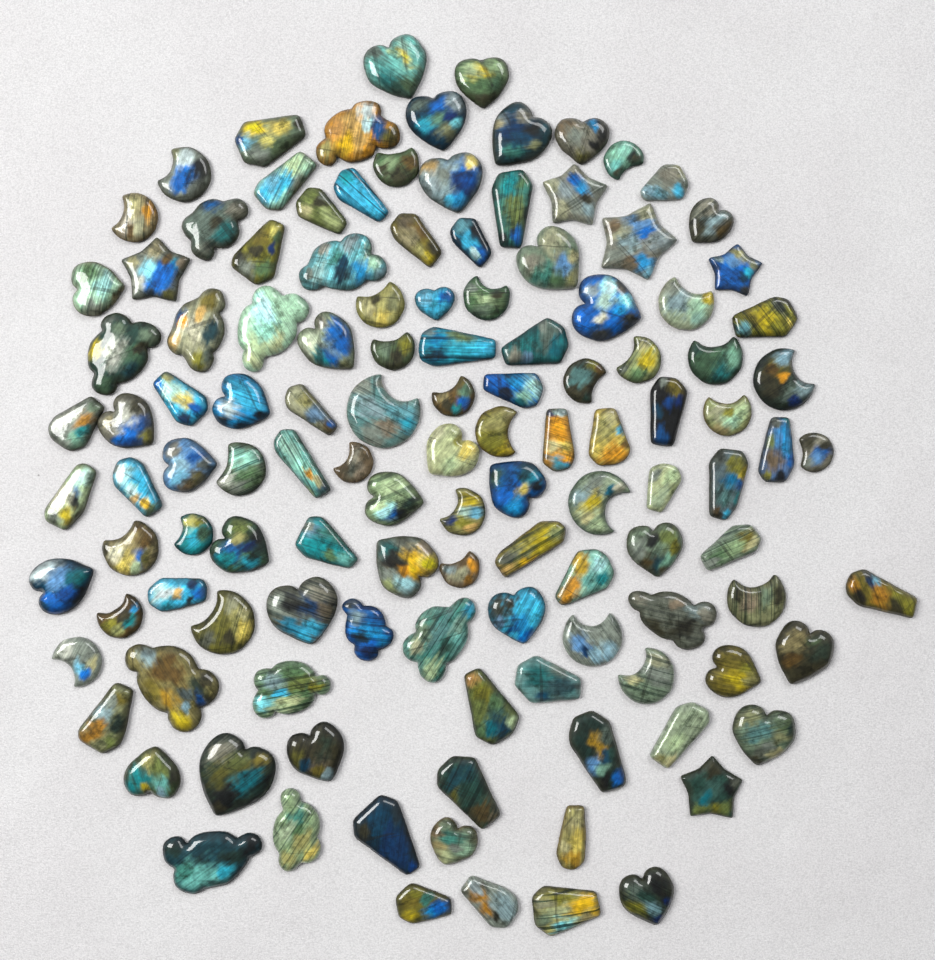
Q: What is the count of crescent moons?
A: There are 30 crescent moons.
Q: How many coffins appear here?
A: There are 42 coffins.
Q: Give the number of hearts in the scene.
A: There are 32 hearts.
